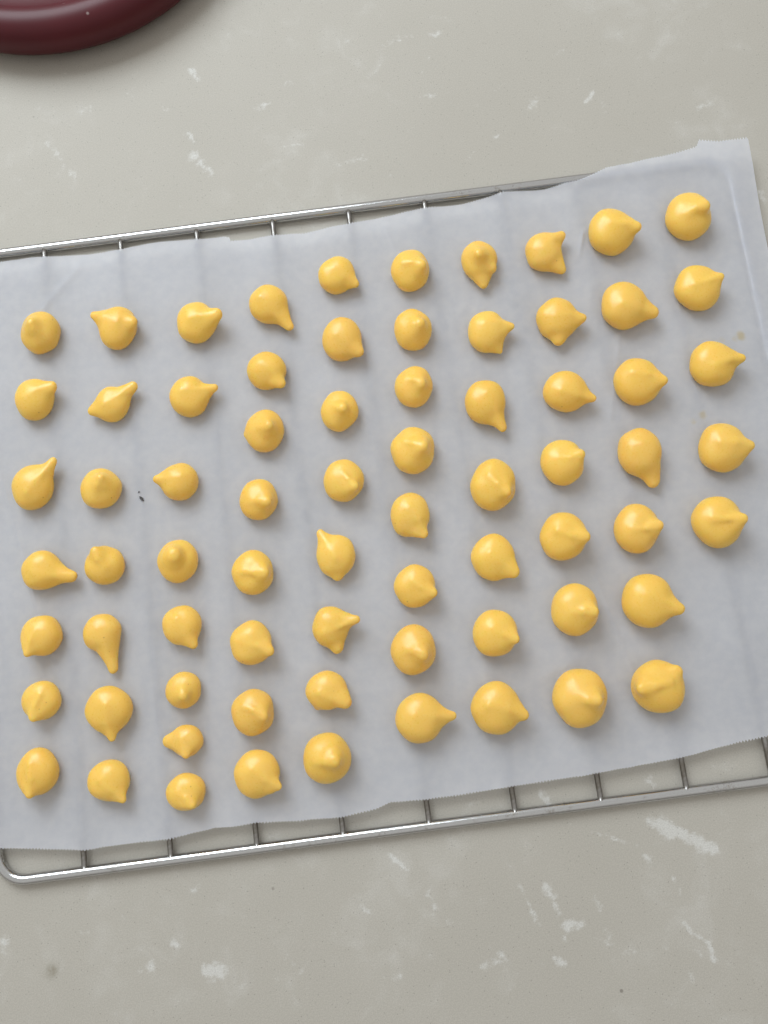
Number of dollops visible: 72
